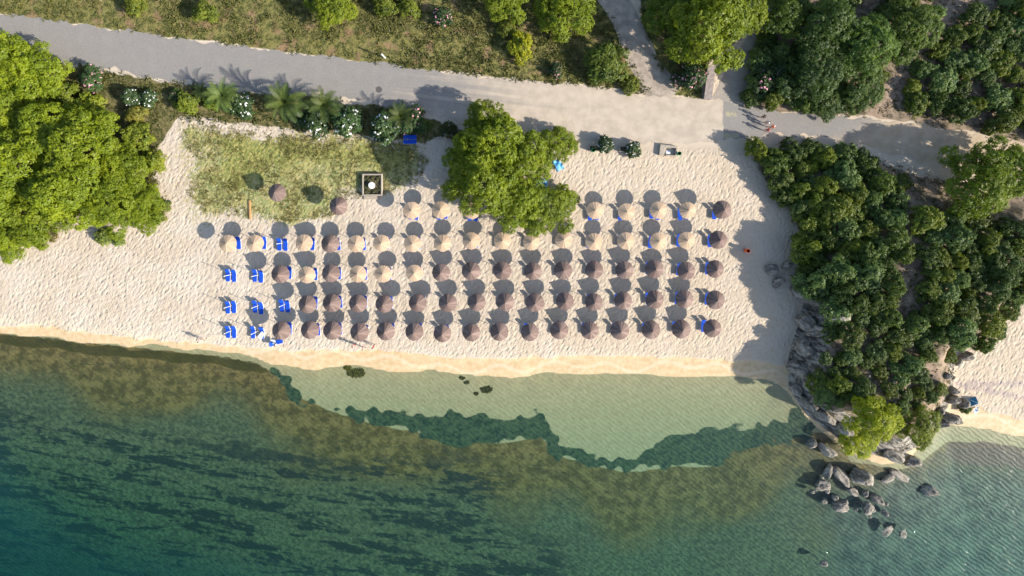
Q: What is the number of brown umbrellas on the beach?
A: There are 48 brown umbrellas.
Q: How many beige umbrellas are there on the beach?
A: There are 26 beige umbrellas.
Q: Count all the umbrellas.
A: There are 74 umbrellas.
